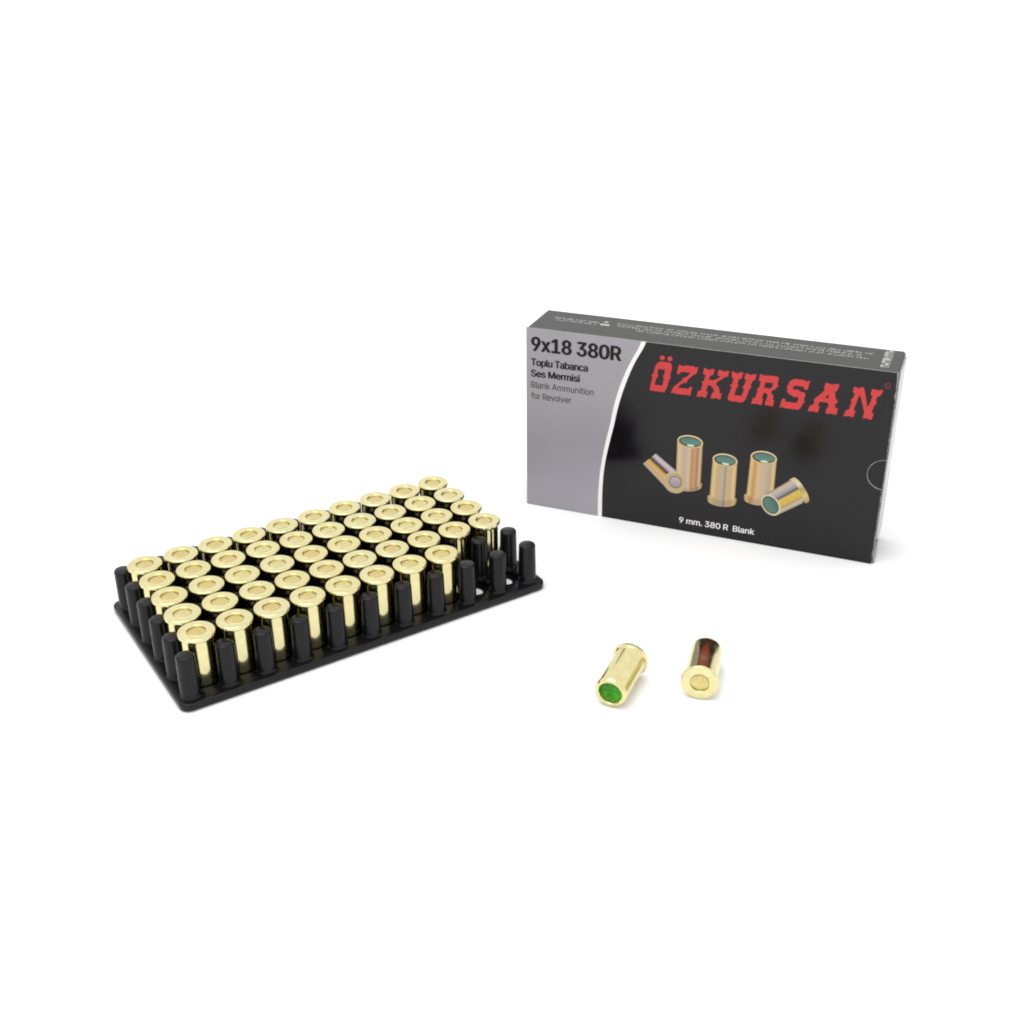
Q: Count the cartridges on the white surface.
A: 50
